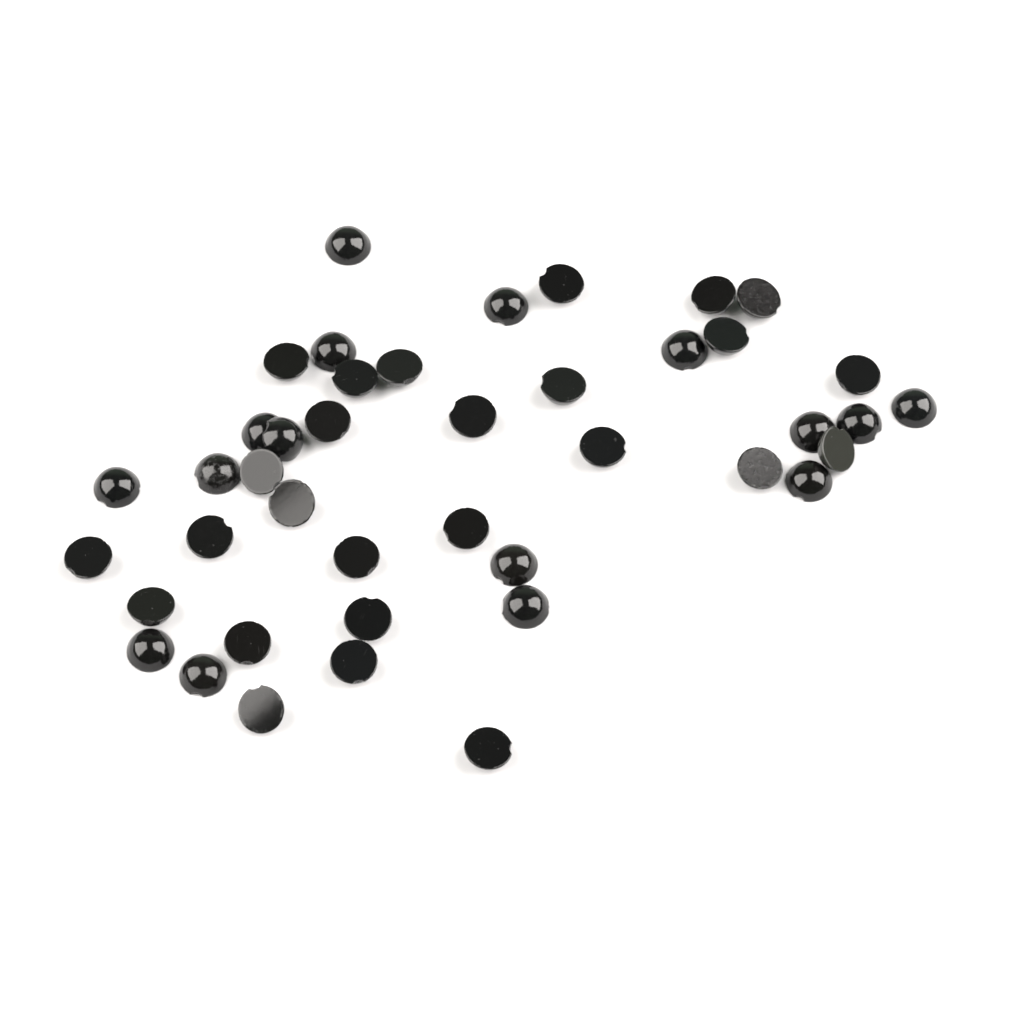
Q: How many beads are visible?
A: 42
